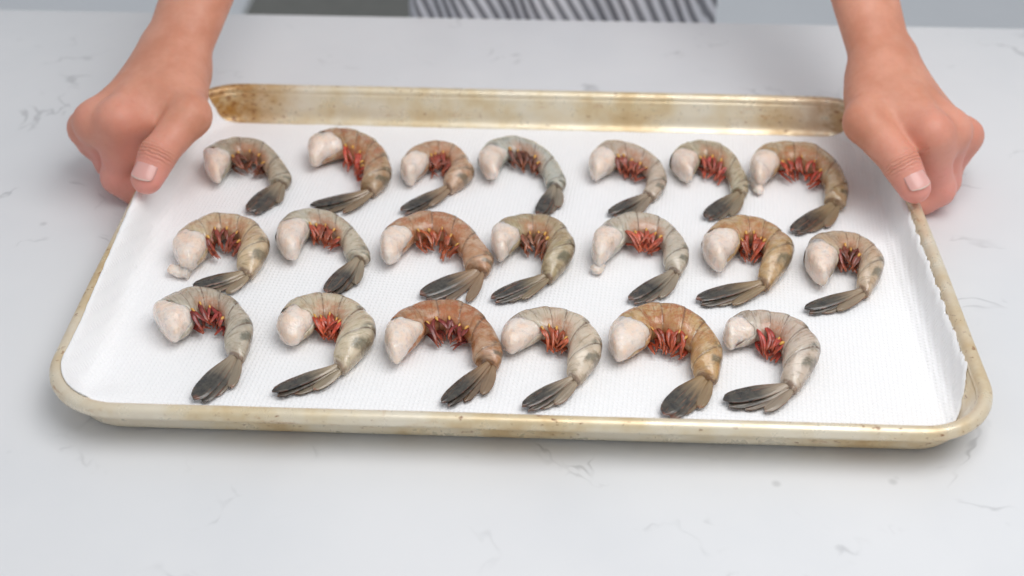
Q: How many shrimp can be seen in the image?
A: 20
